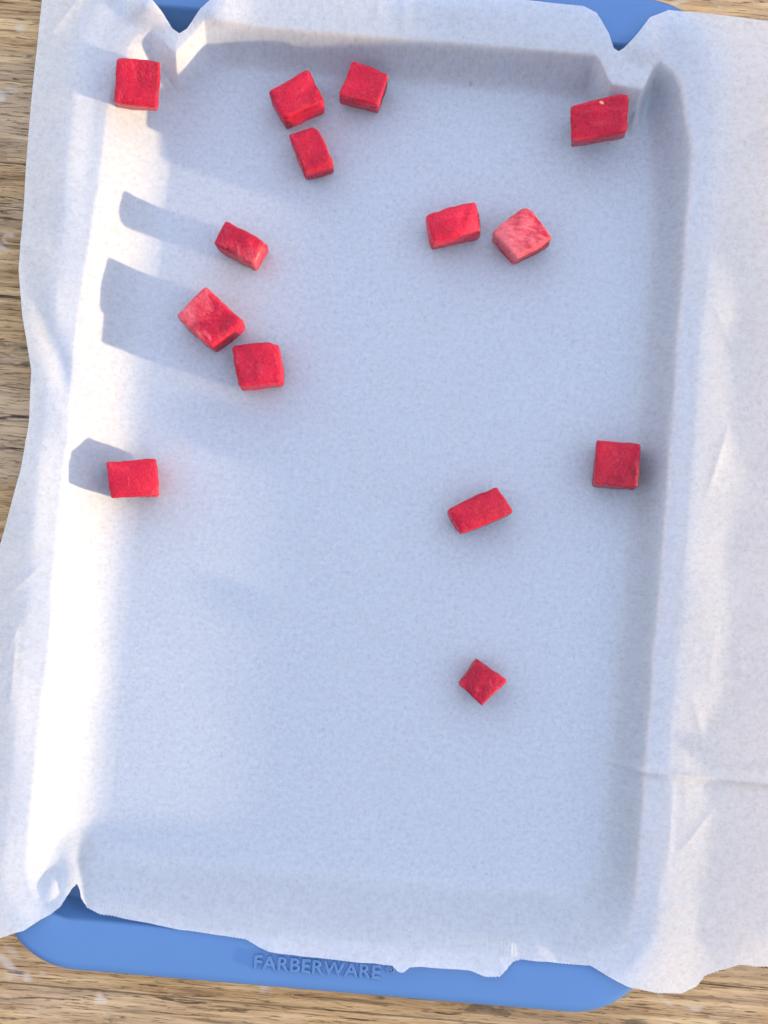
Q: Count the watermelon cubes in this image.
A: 14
